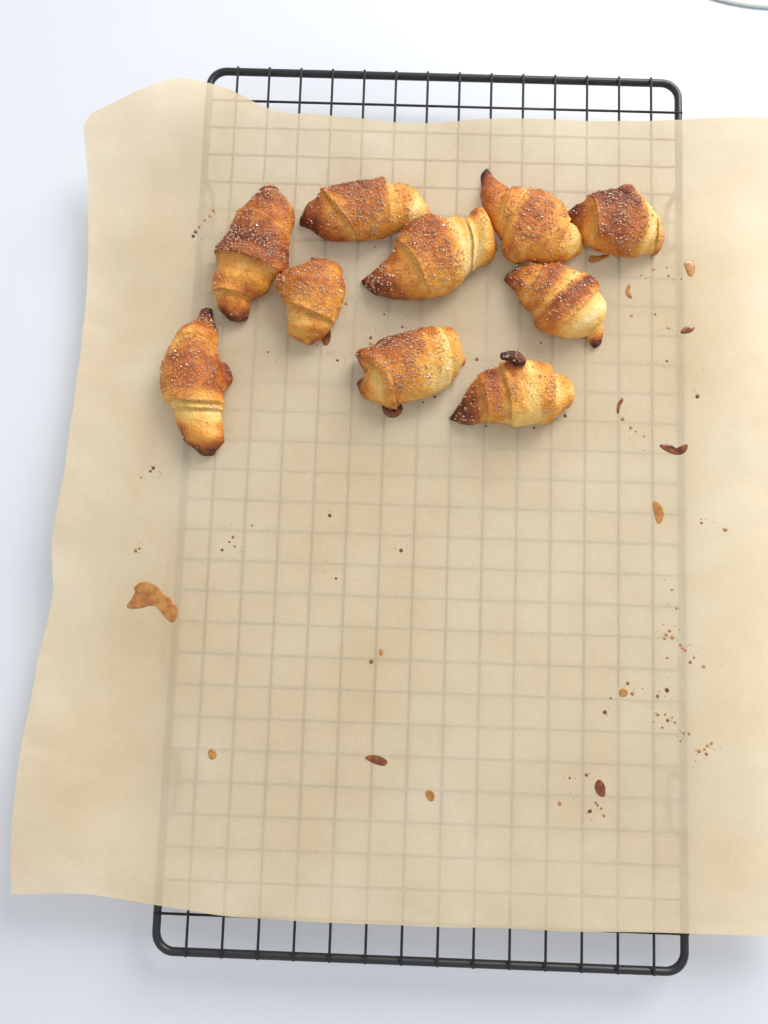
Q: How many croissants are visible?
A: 10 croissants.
